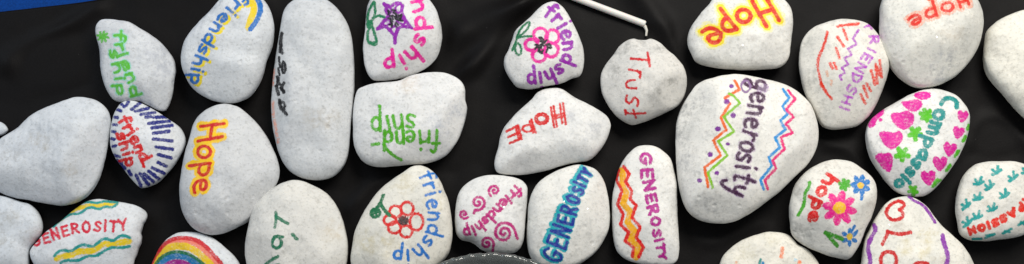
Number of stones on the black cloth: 30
